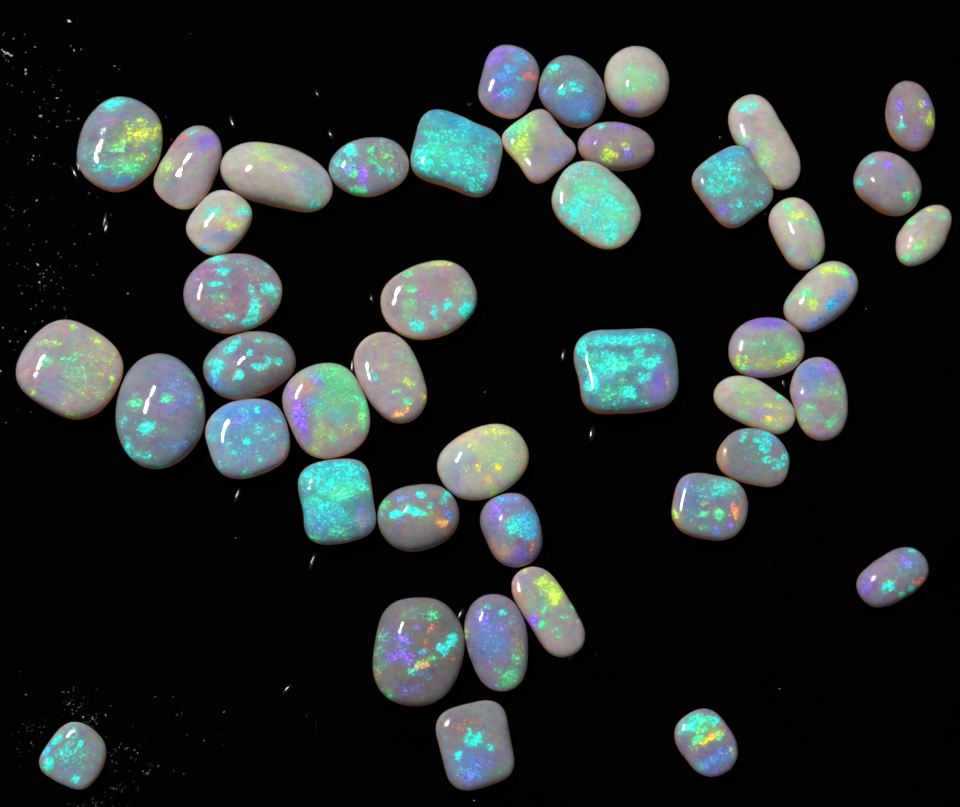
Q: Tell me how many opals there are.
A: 44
